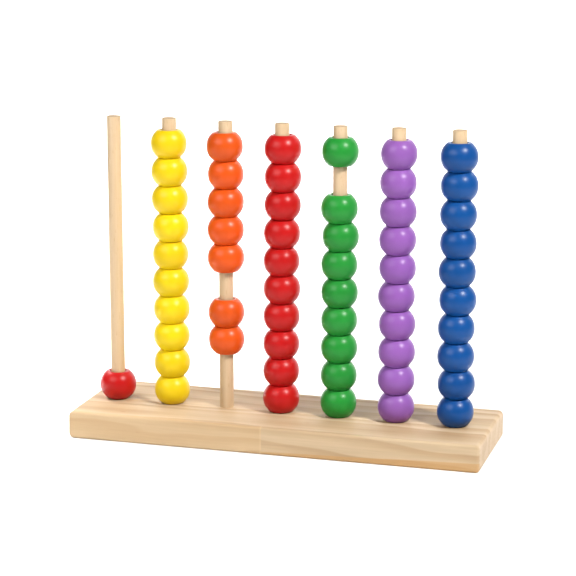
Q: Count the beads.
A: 57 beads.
